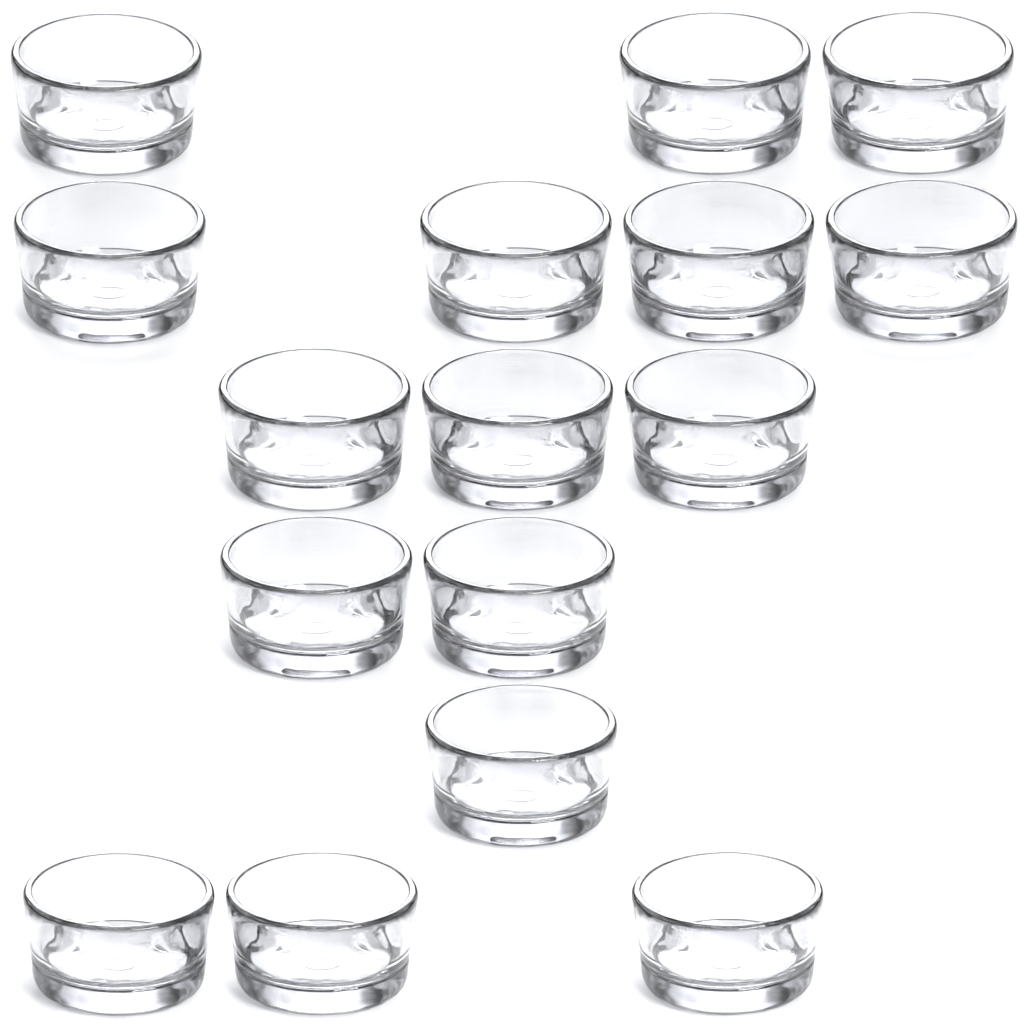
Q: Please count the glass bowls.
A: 16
